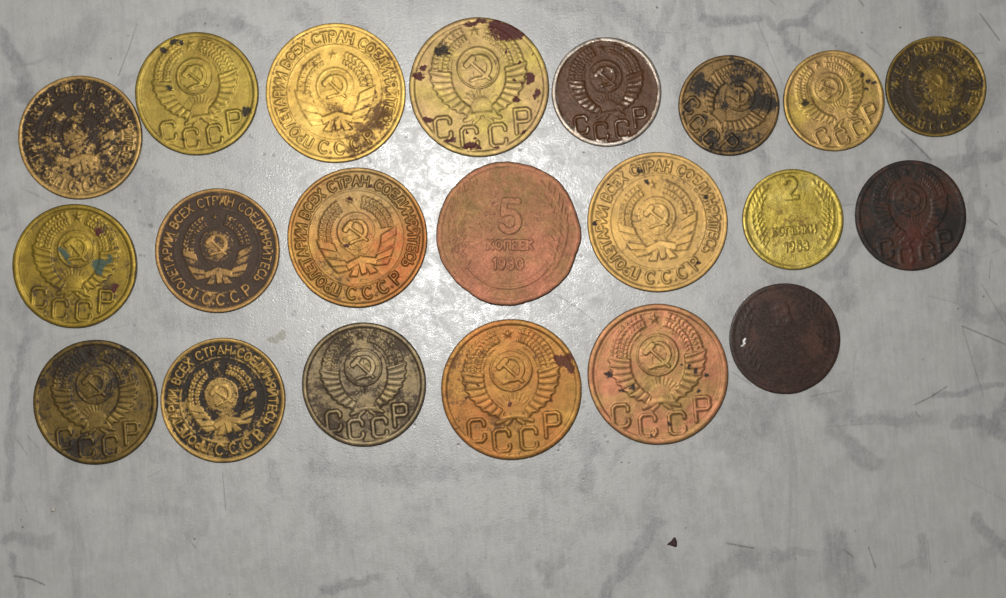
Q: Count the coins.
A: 21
